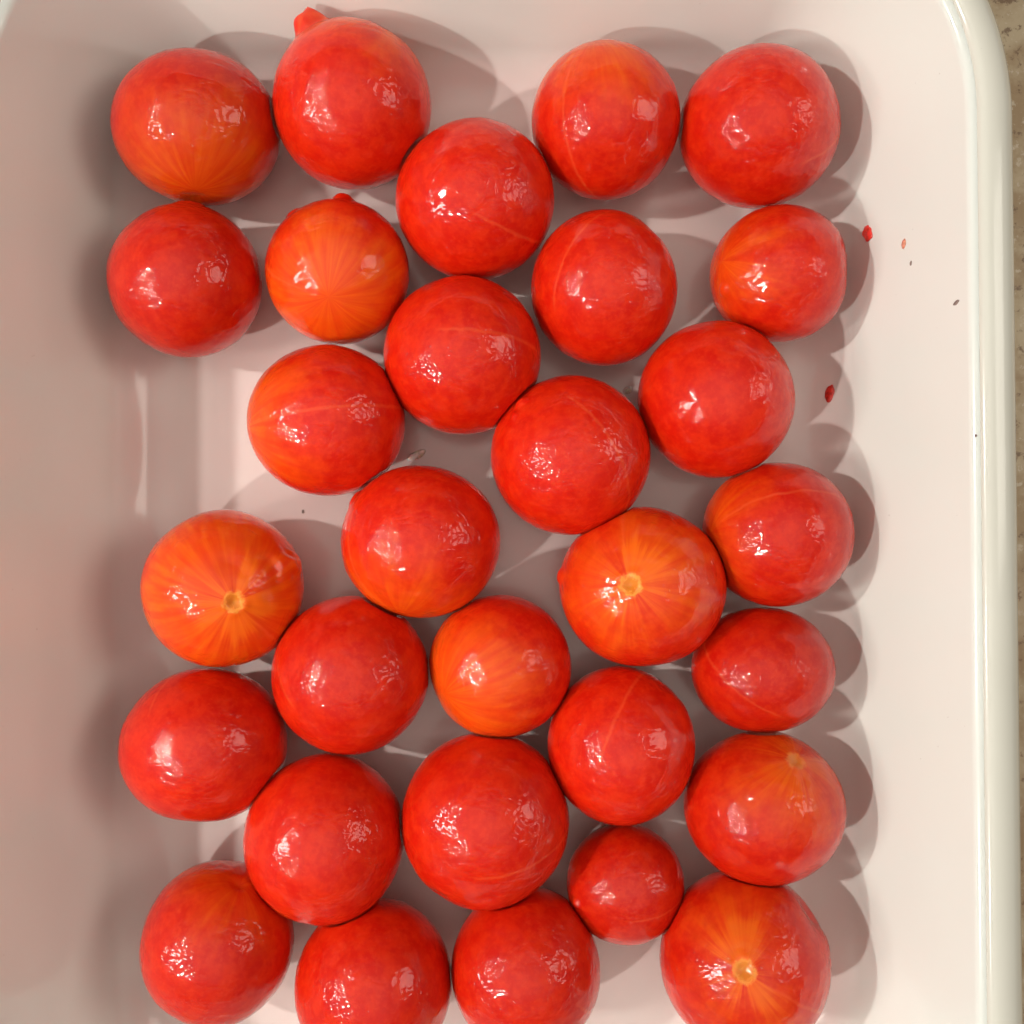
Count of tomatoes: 30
